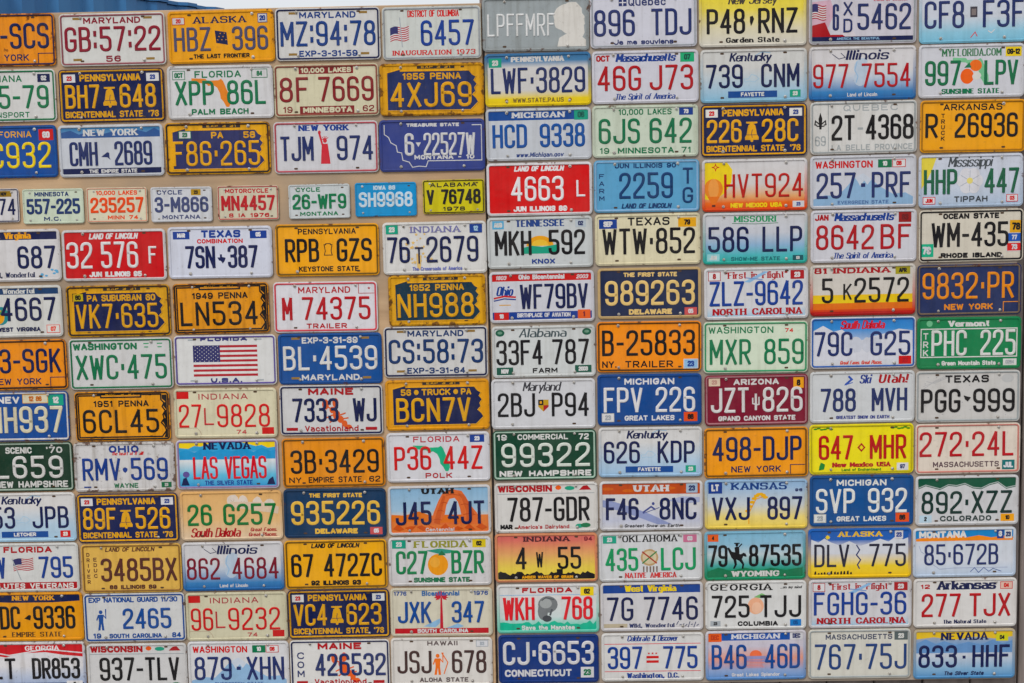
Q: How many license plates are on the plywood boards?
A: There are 133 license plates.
